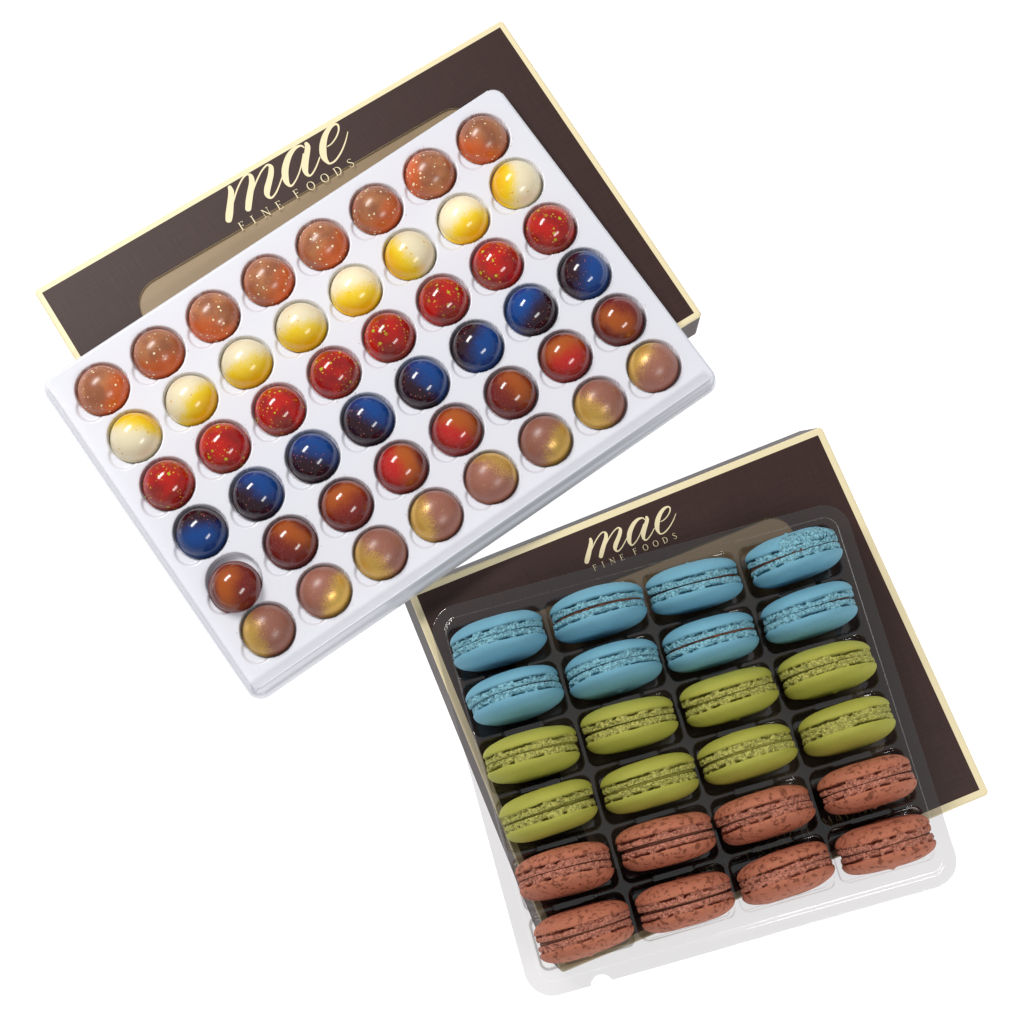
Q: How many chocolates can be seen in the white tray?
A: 48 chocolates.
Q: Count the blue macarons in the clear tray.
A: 8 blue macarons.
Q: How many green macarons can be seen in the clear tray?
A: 8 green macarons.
